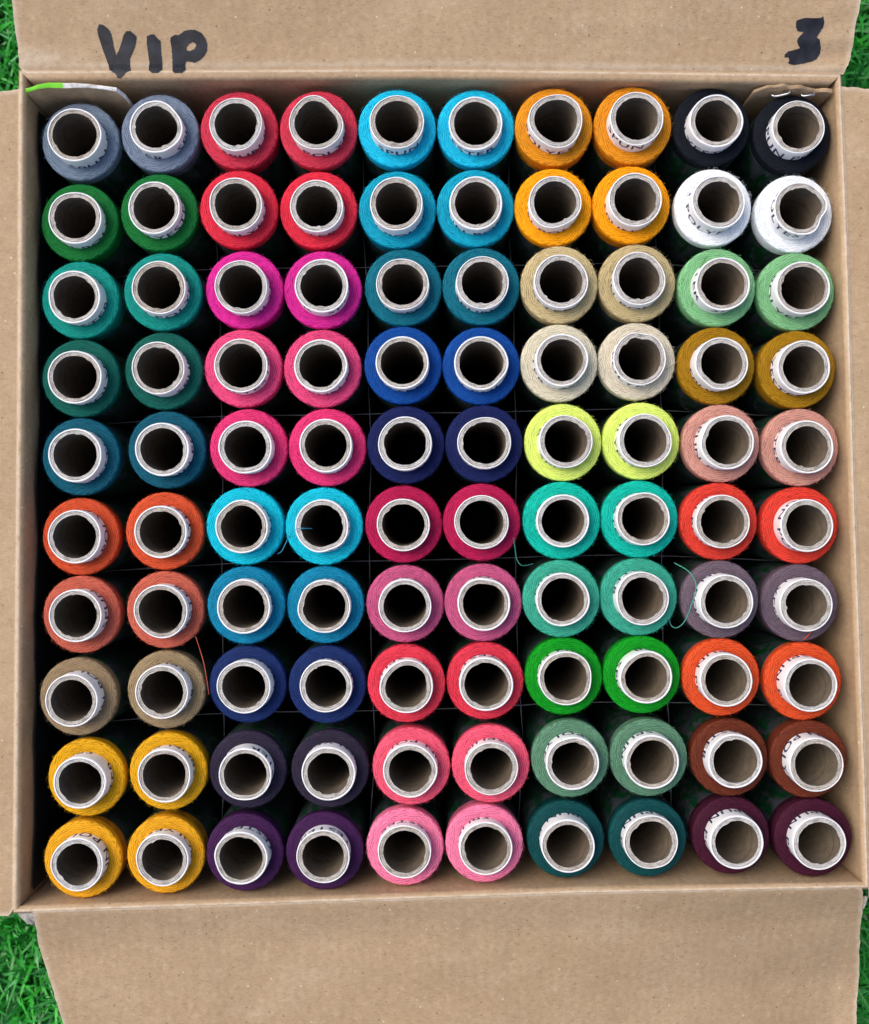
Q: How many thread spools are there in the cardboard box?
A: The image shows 100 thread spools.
